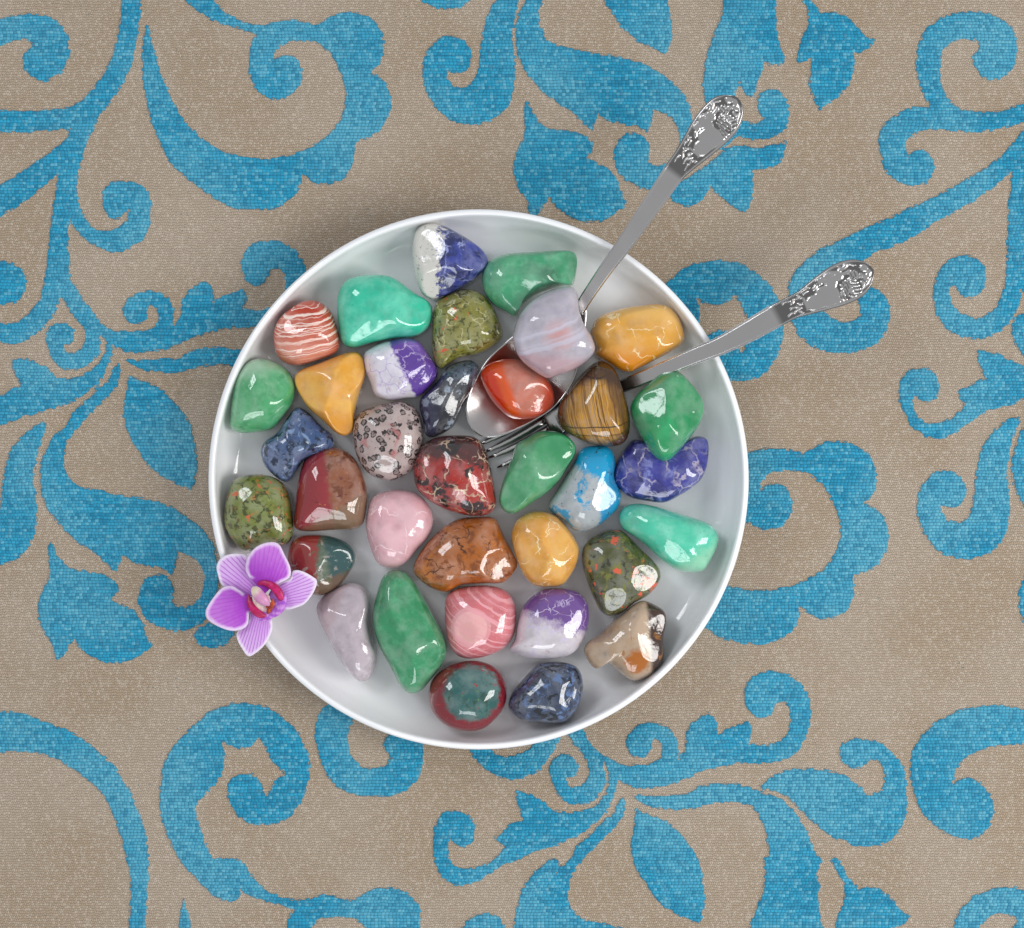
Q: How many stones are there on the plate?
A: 35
